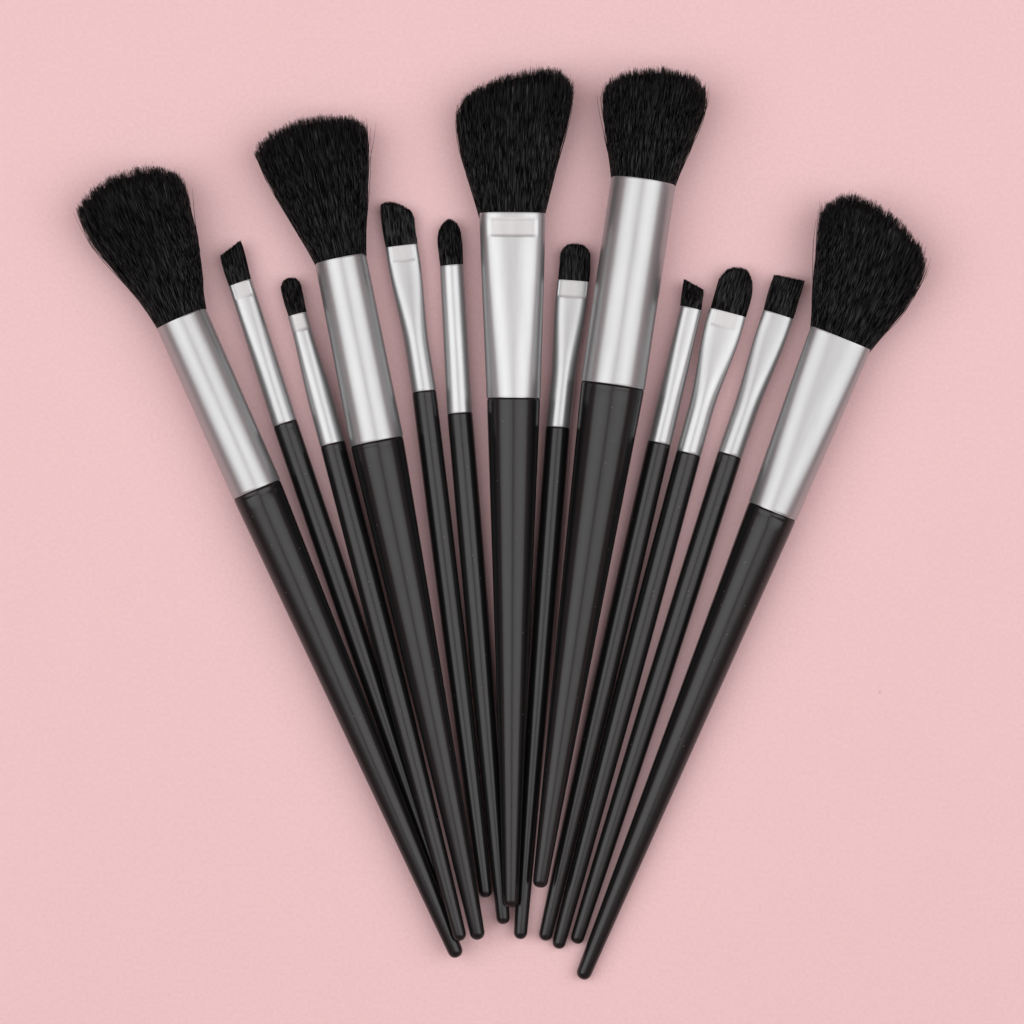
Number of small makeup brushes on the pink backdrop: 8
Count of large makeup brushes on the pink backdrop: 5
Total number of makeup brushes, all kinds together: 13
